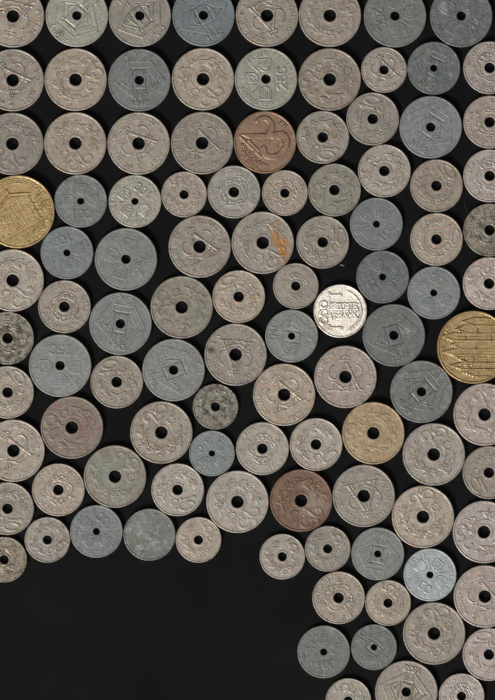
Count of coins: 105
